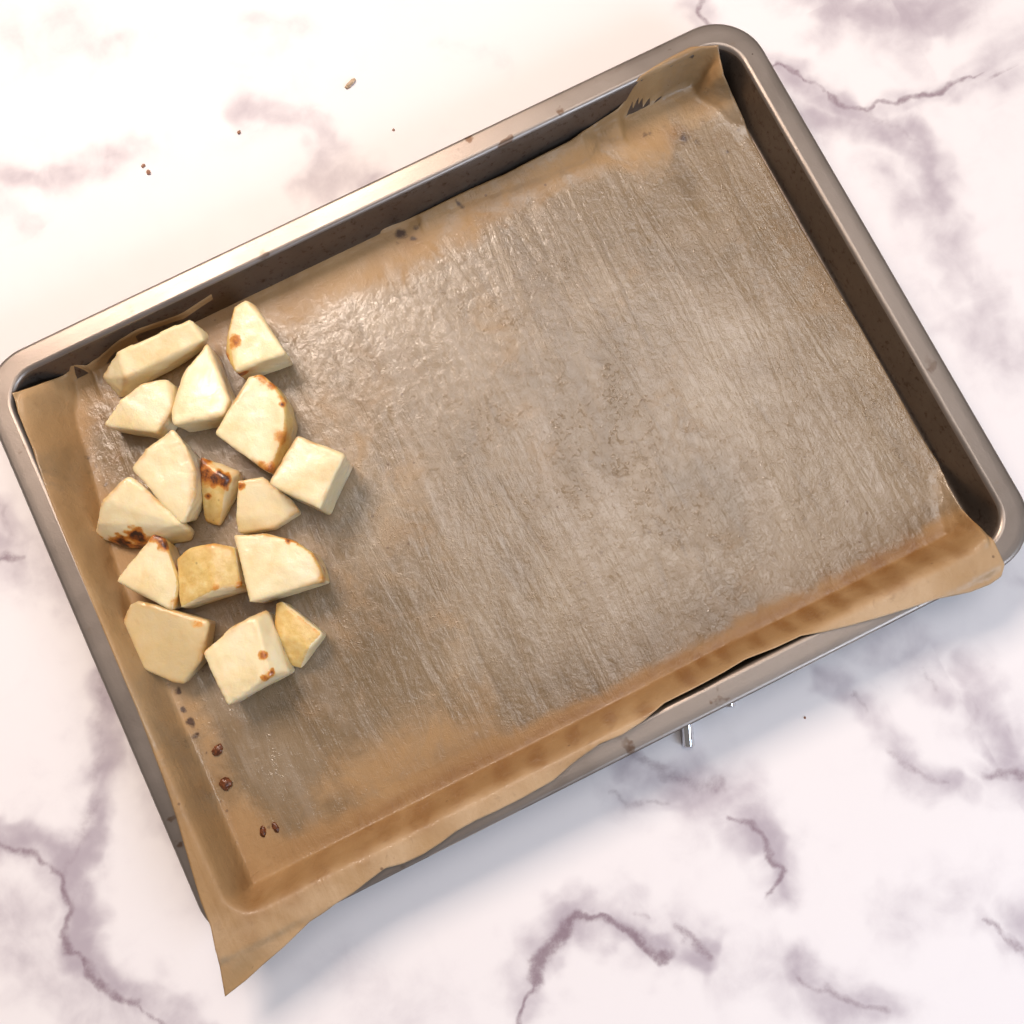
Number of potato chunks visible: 16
